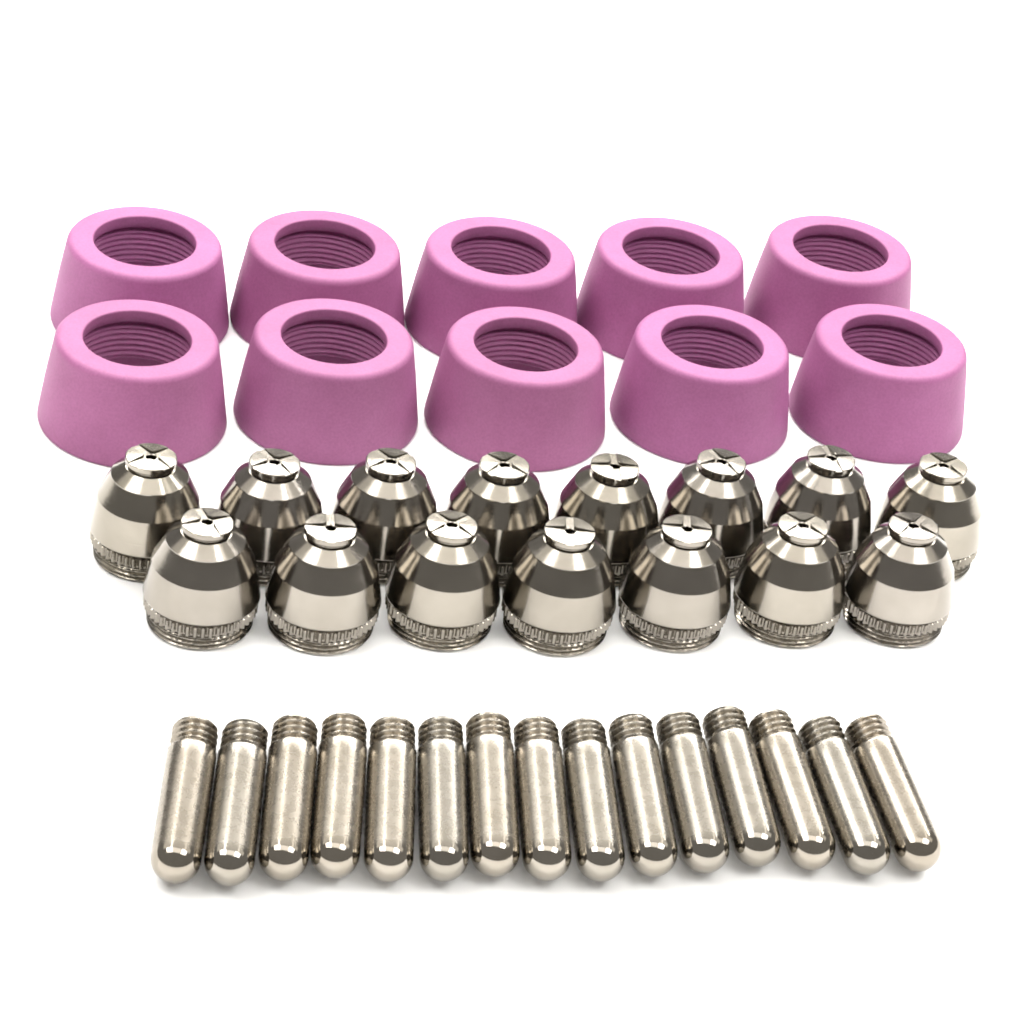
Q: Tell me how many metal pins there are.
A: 15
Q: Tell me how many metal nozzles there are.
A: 15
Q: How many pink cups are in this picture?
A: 10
